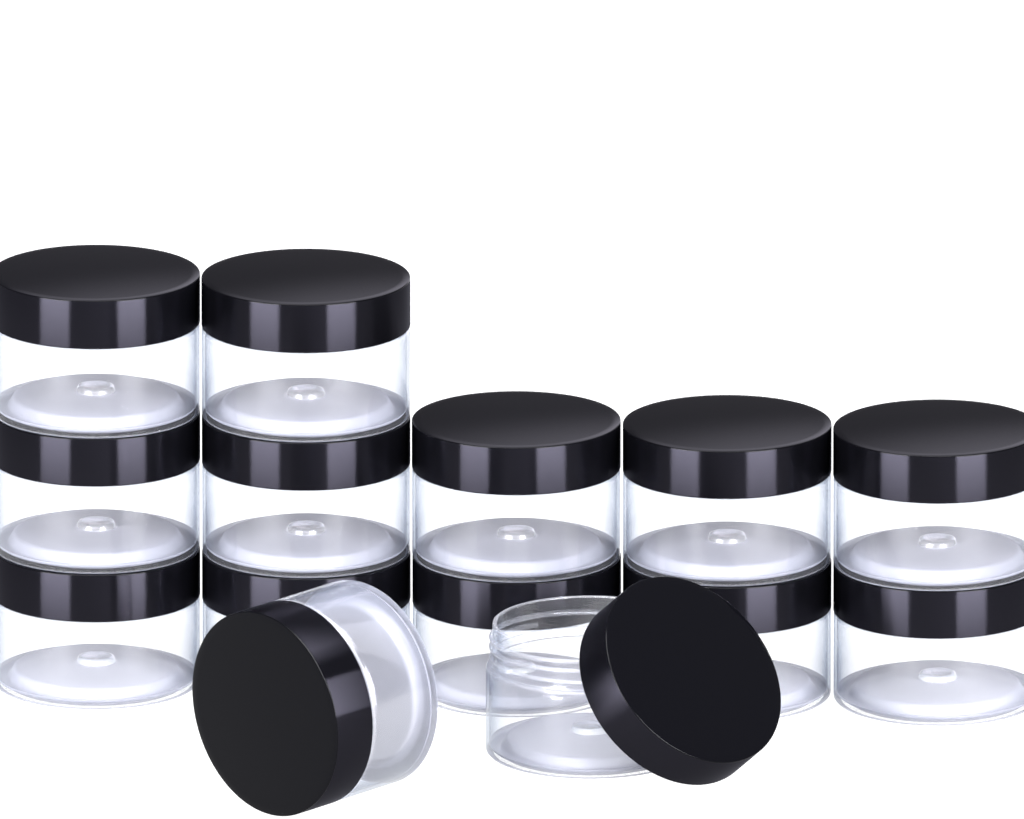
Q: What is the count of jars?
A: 14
